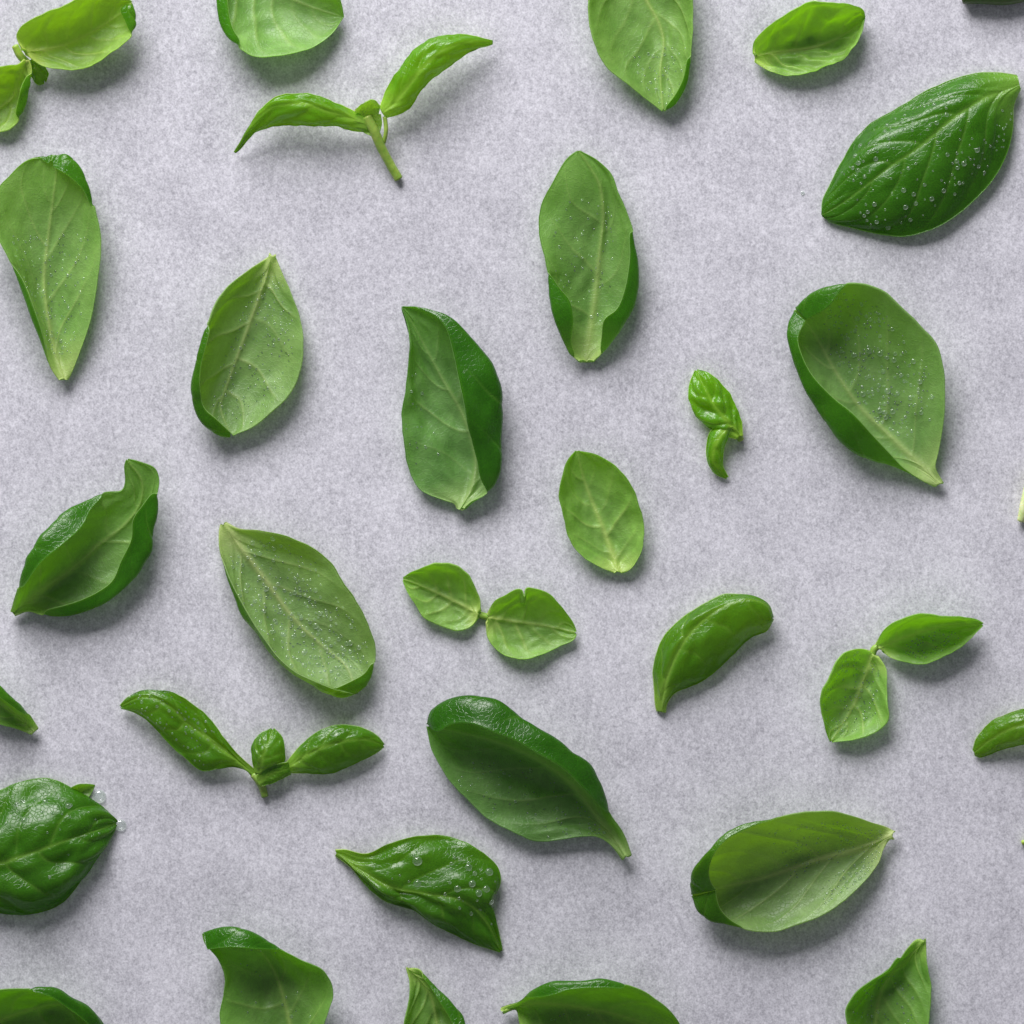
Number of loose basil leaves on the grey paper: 24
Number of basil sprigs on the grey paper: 6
